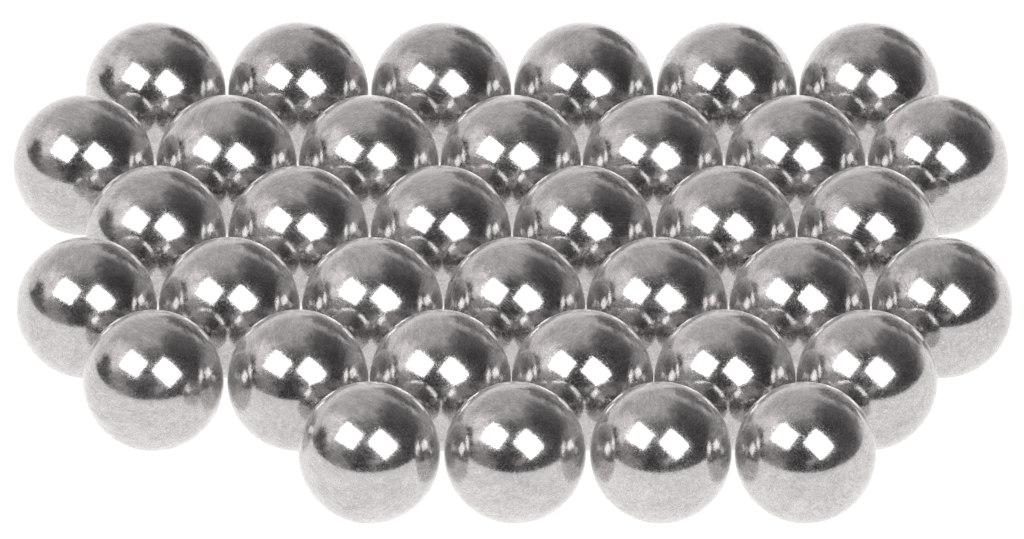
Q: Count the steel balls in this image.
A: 36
